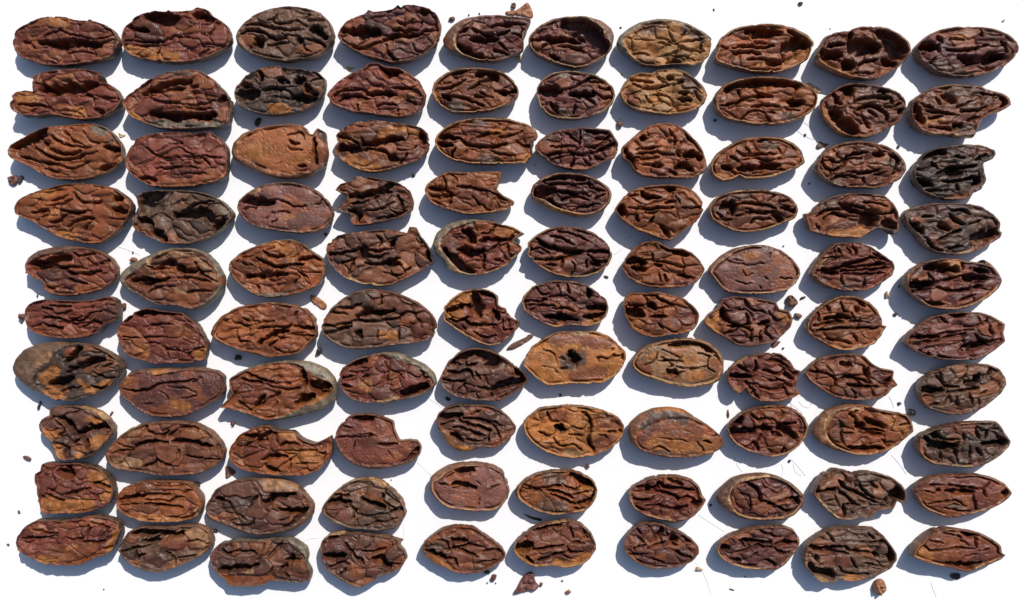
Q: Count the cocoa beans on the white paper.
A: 100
